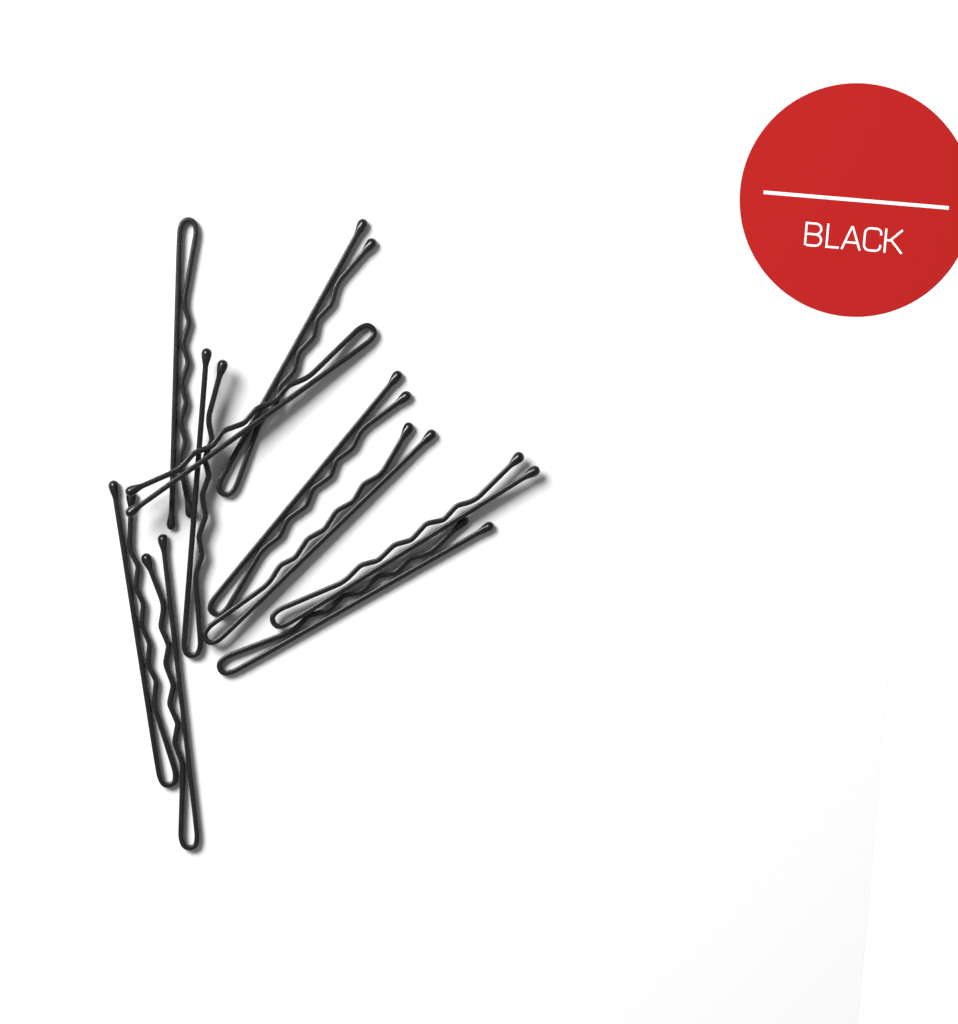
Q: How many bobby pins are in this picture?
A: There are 10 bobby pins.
